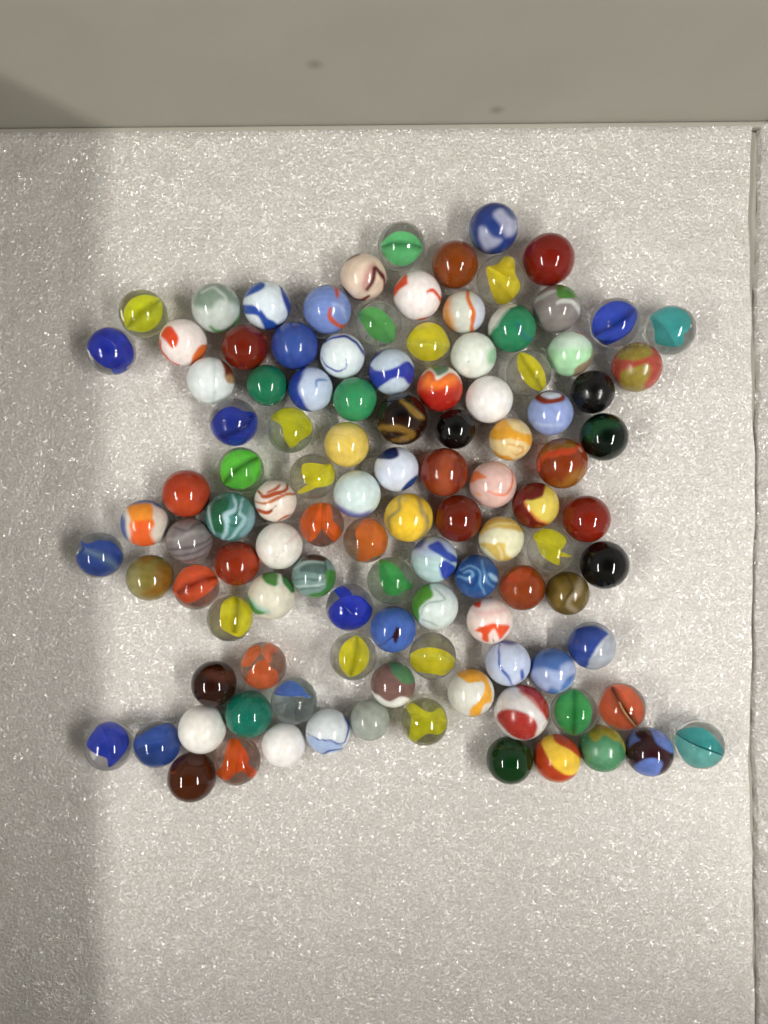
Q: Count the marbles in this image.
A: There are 109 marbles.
